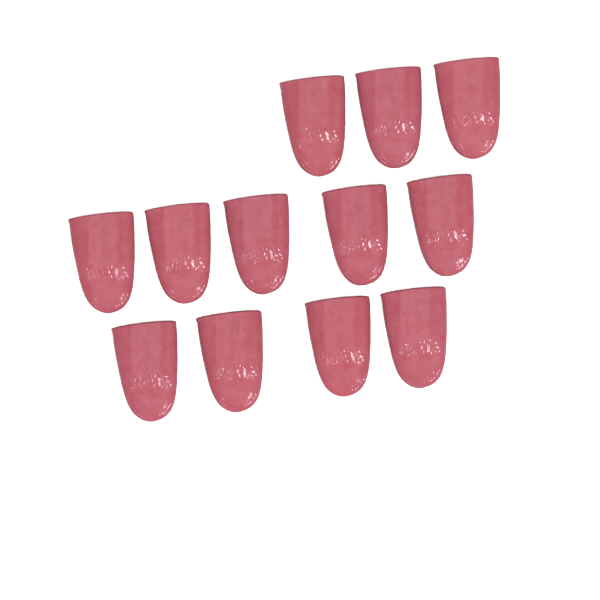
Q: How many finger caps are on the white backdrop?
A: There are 12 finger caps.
